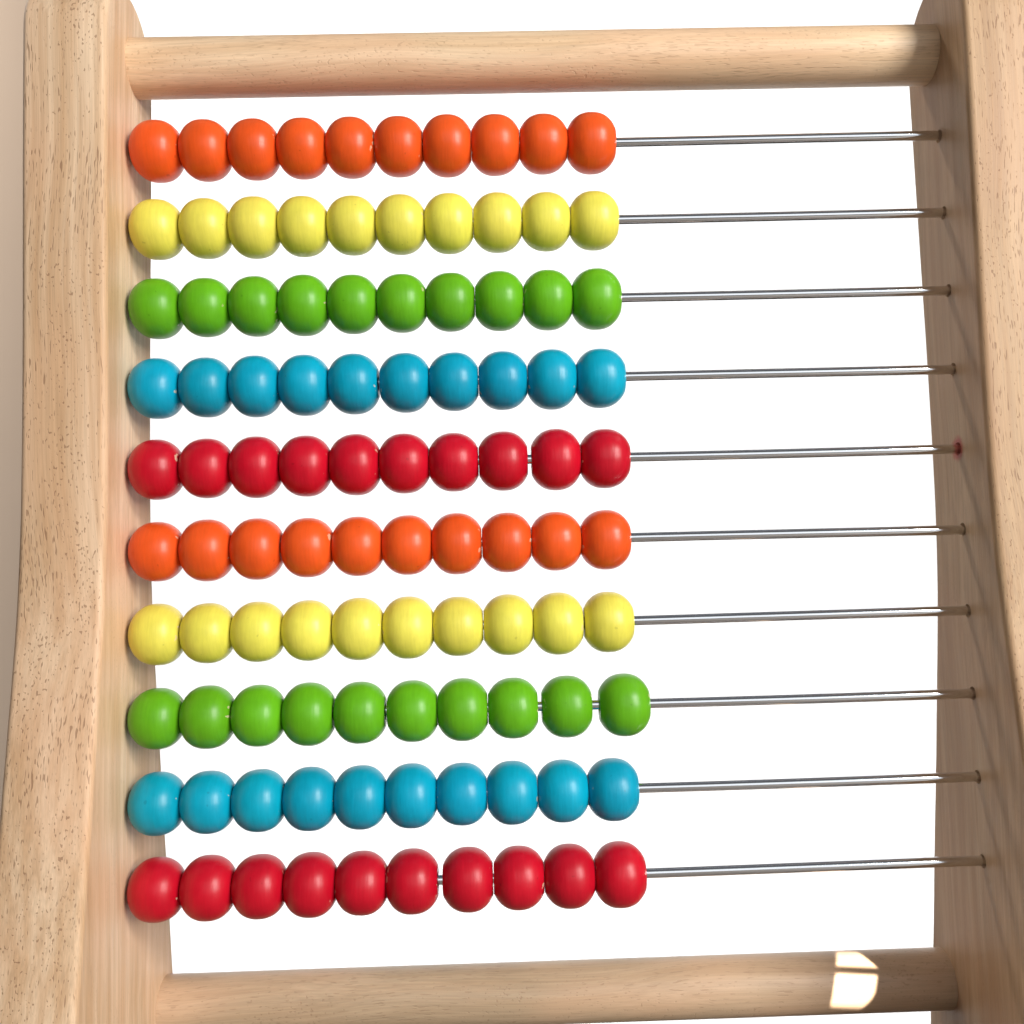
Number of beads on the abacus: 100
